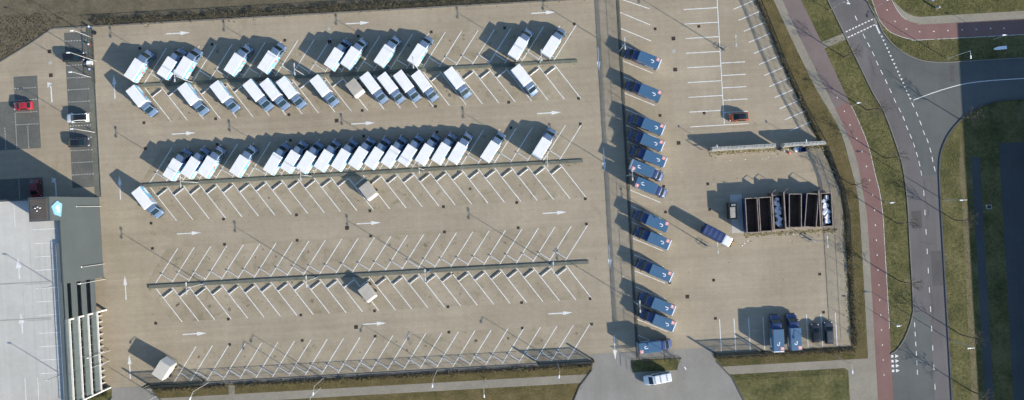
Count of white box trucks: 43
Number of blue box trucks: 15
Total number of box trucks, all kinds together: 58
